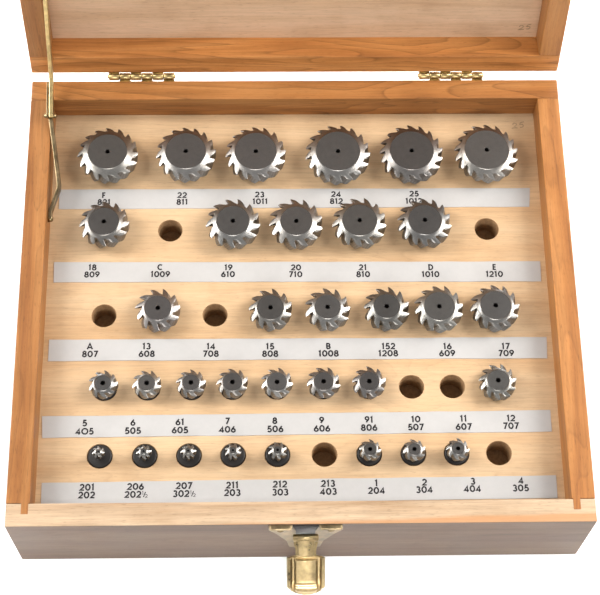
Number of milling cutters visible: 33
